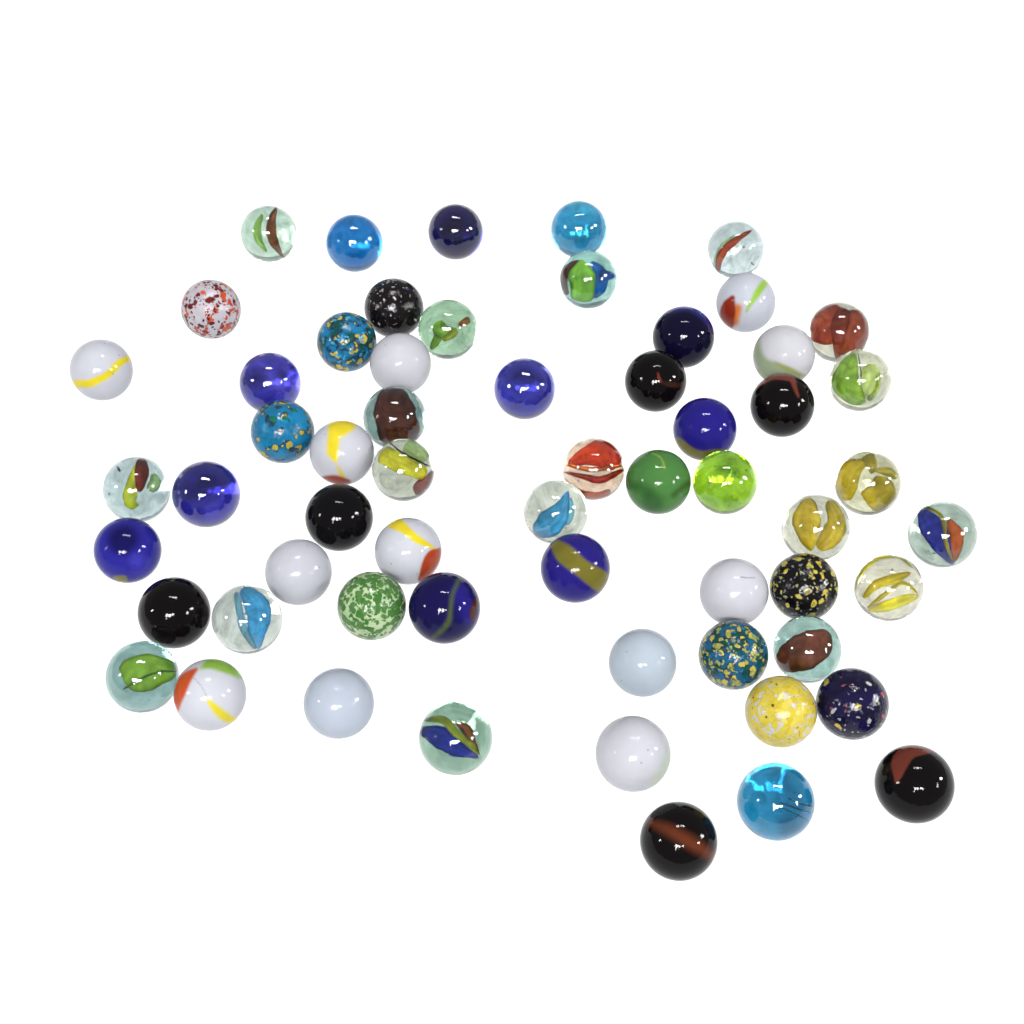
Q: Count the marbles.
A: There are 60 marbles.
